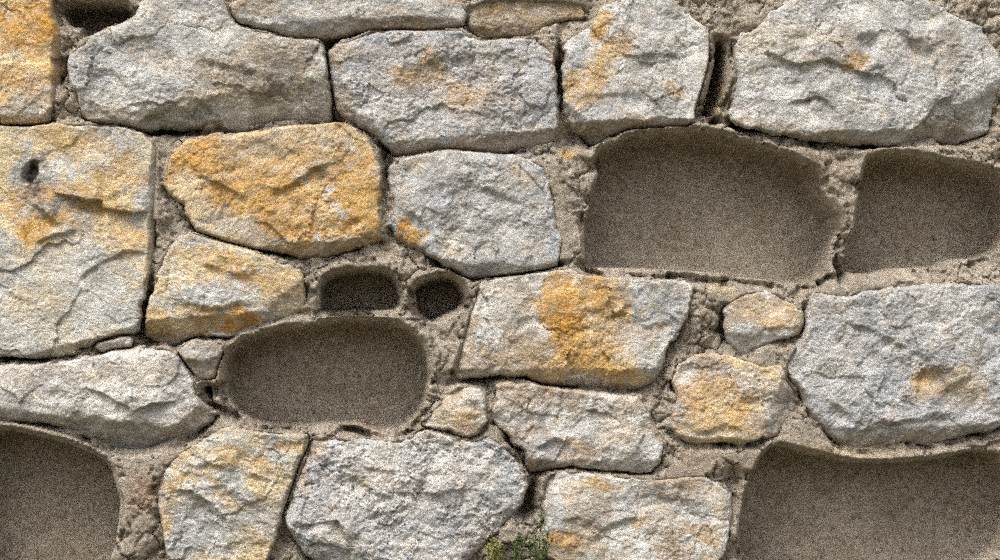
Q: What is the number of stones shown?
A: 23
